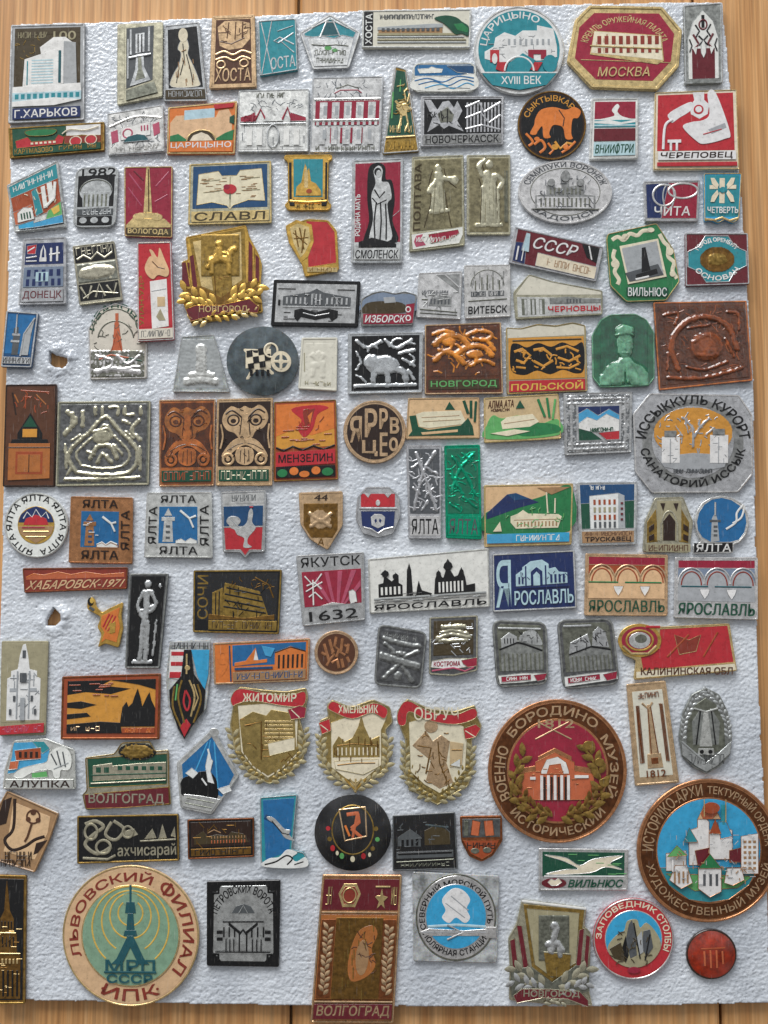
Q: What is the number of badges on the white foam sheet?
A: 122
